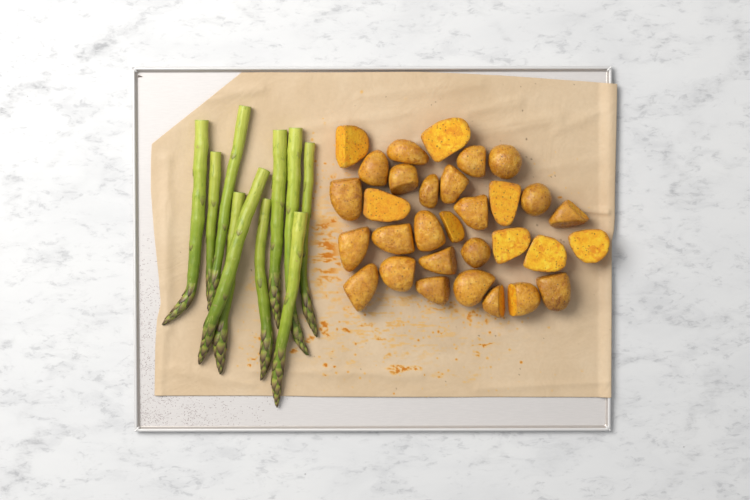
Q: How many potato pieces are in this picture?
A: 31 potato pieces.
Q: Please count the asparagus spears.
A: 10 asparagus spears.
